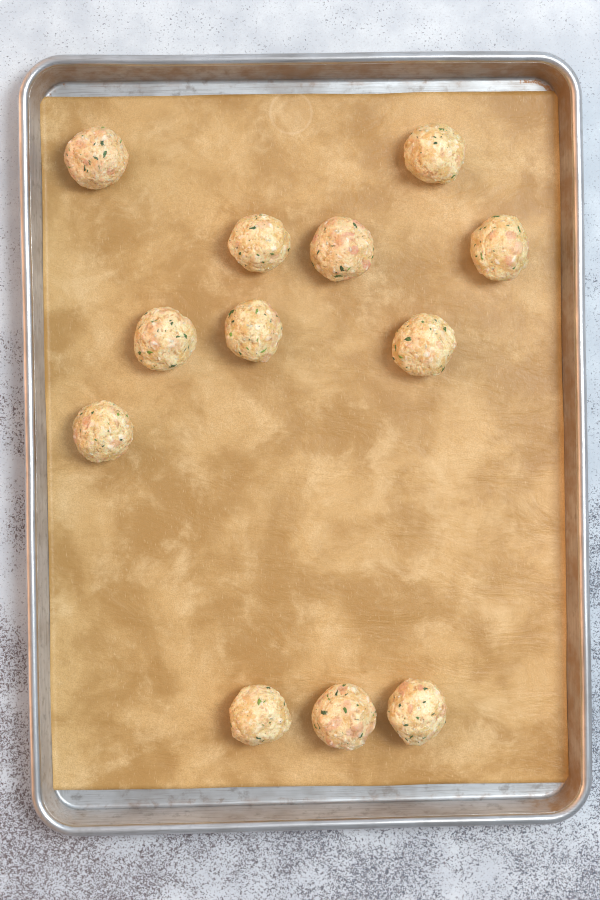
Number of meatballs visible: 12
